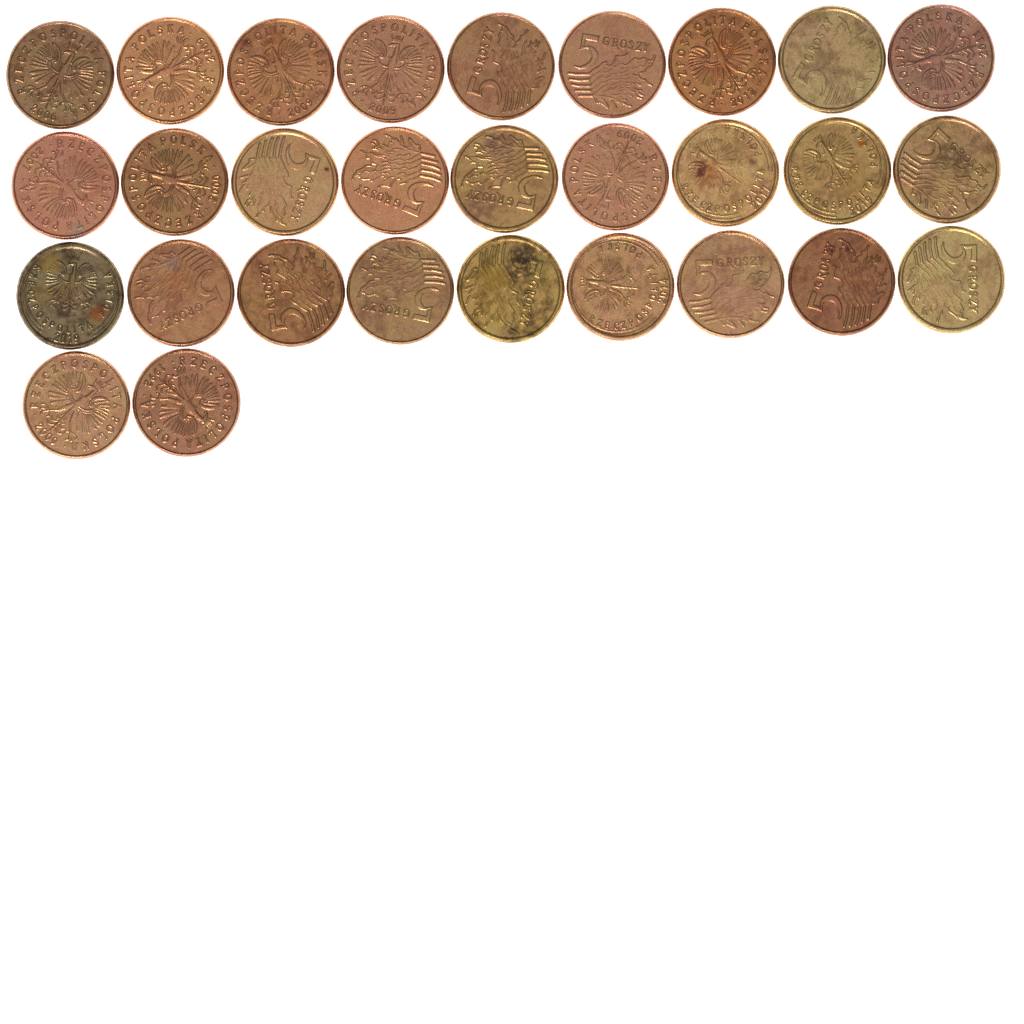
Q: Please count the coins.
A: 29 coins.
